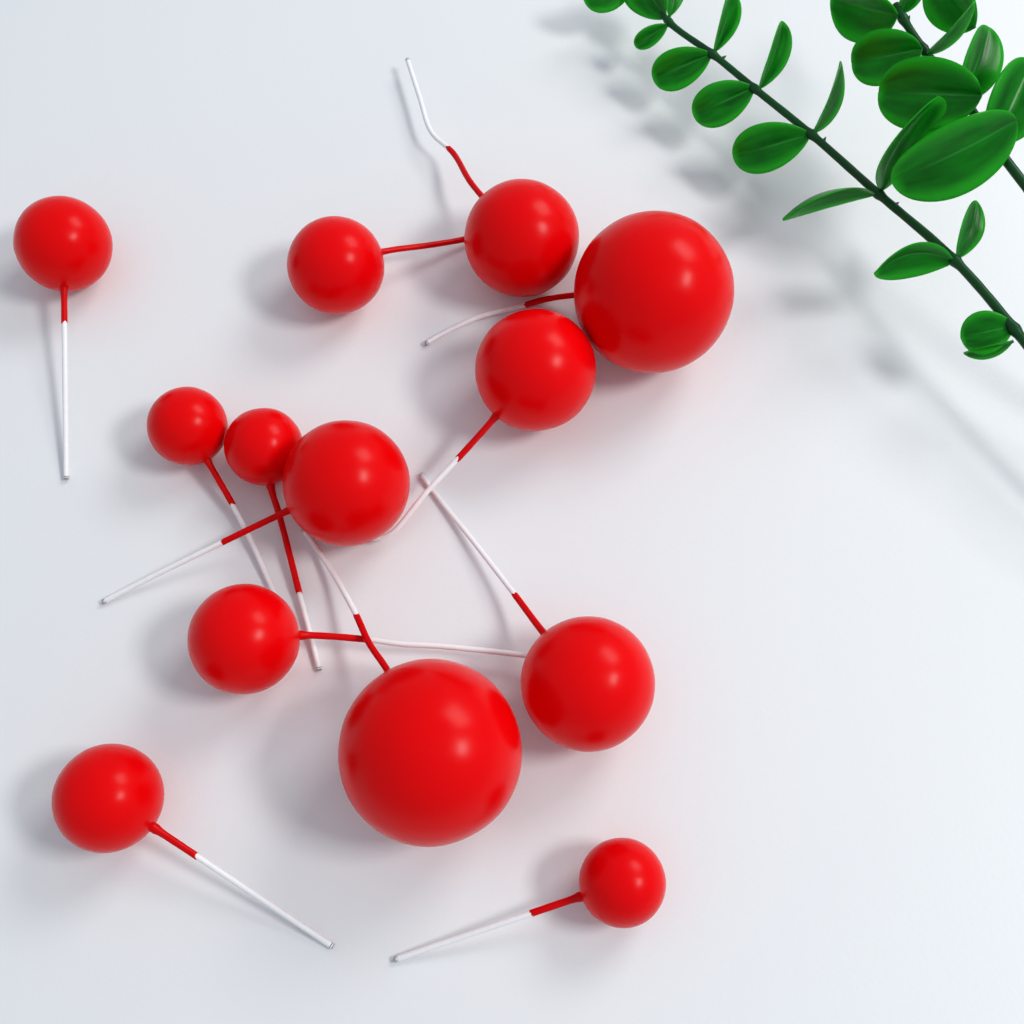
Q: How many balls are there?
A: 13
